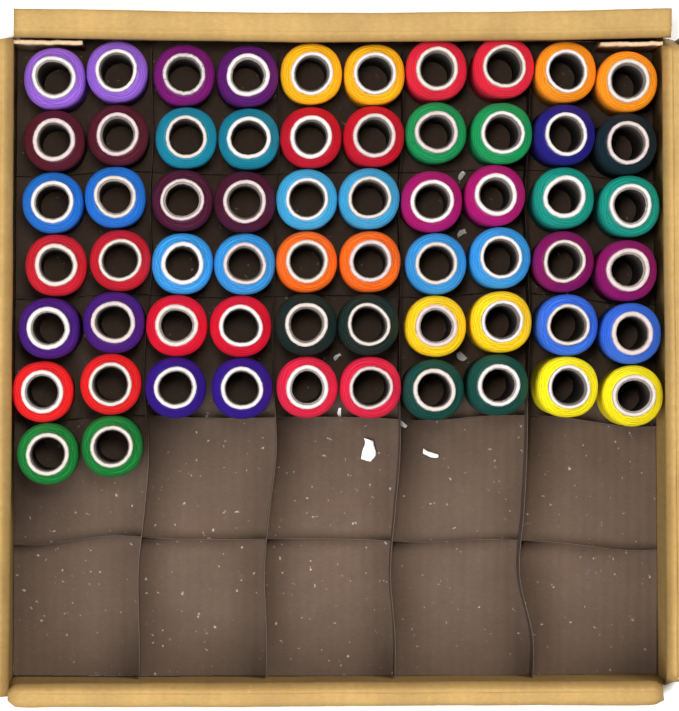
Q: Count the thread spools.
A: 62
